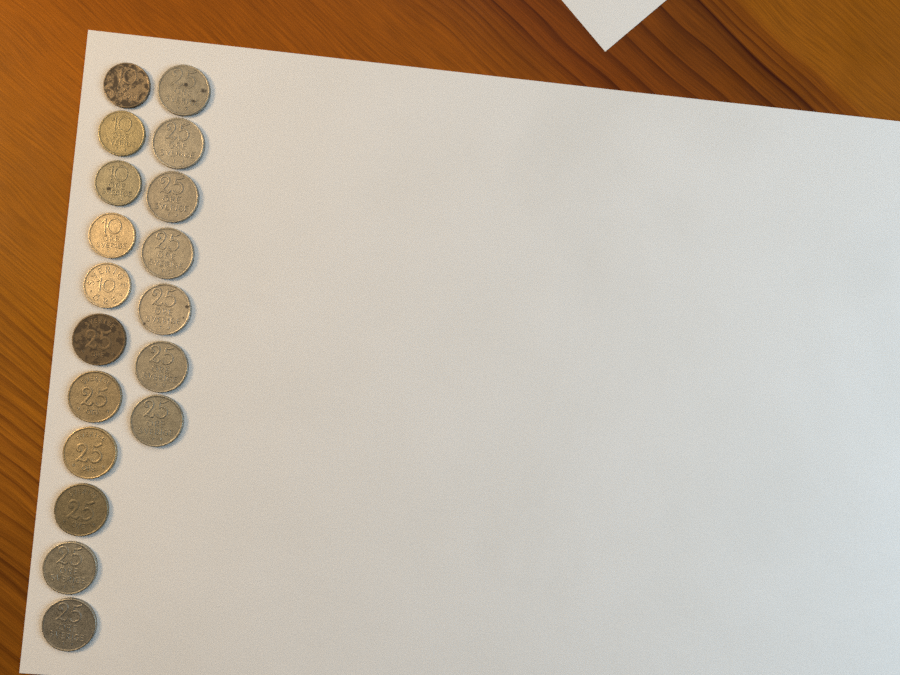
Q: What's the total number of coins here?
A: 18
